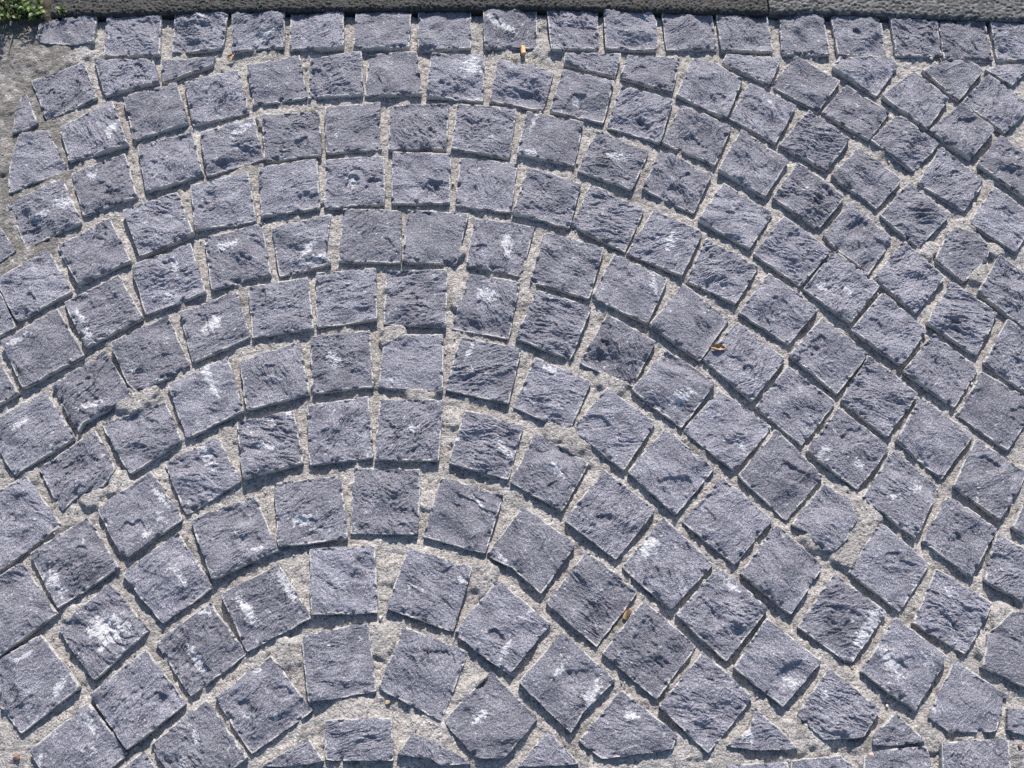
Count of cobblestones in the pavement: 200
